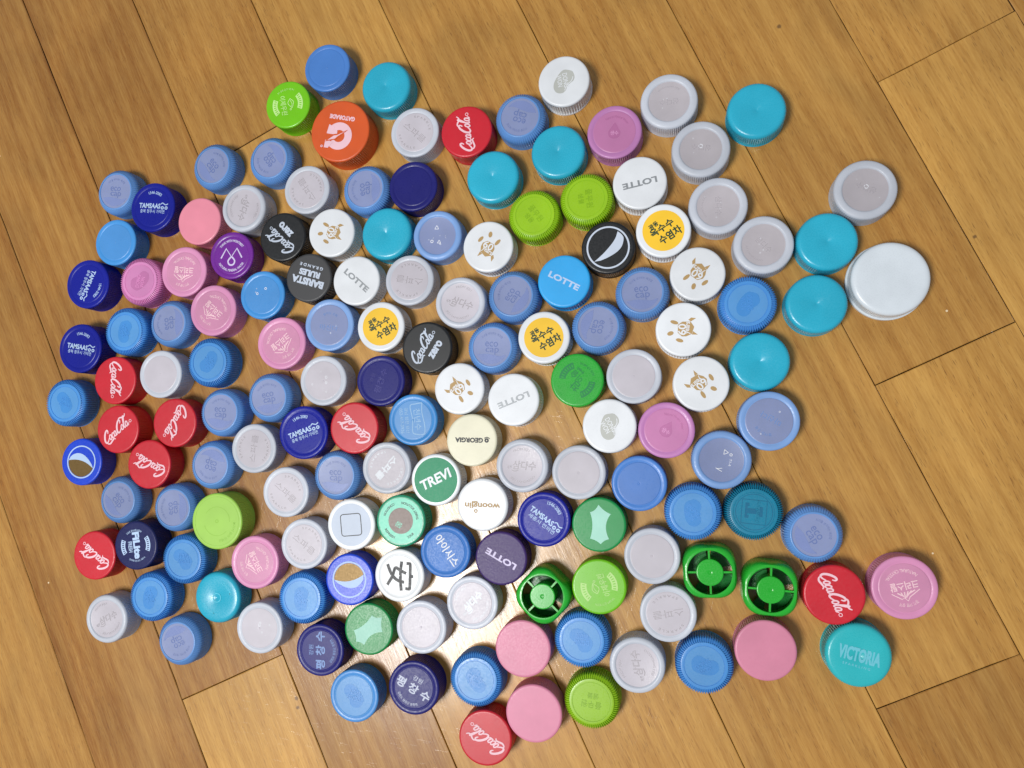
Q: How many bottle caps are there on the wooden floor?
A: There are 151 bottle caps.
